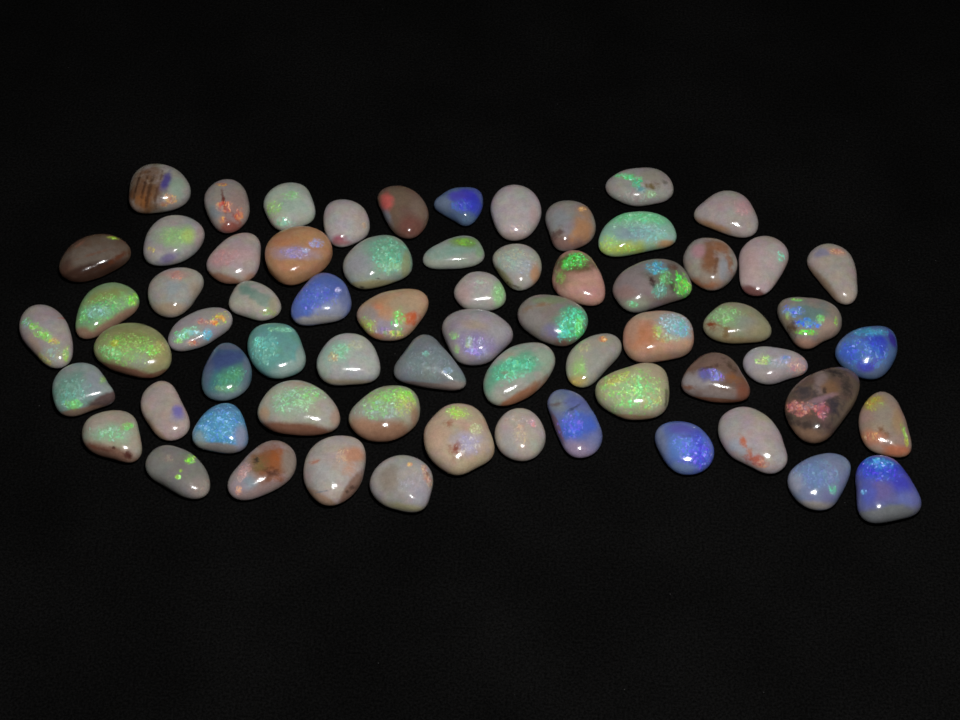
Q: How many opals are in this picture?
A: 66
